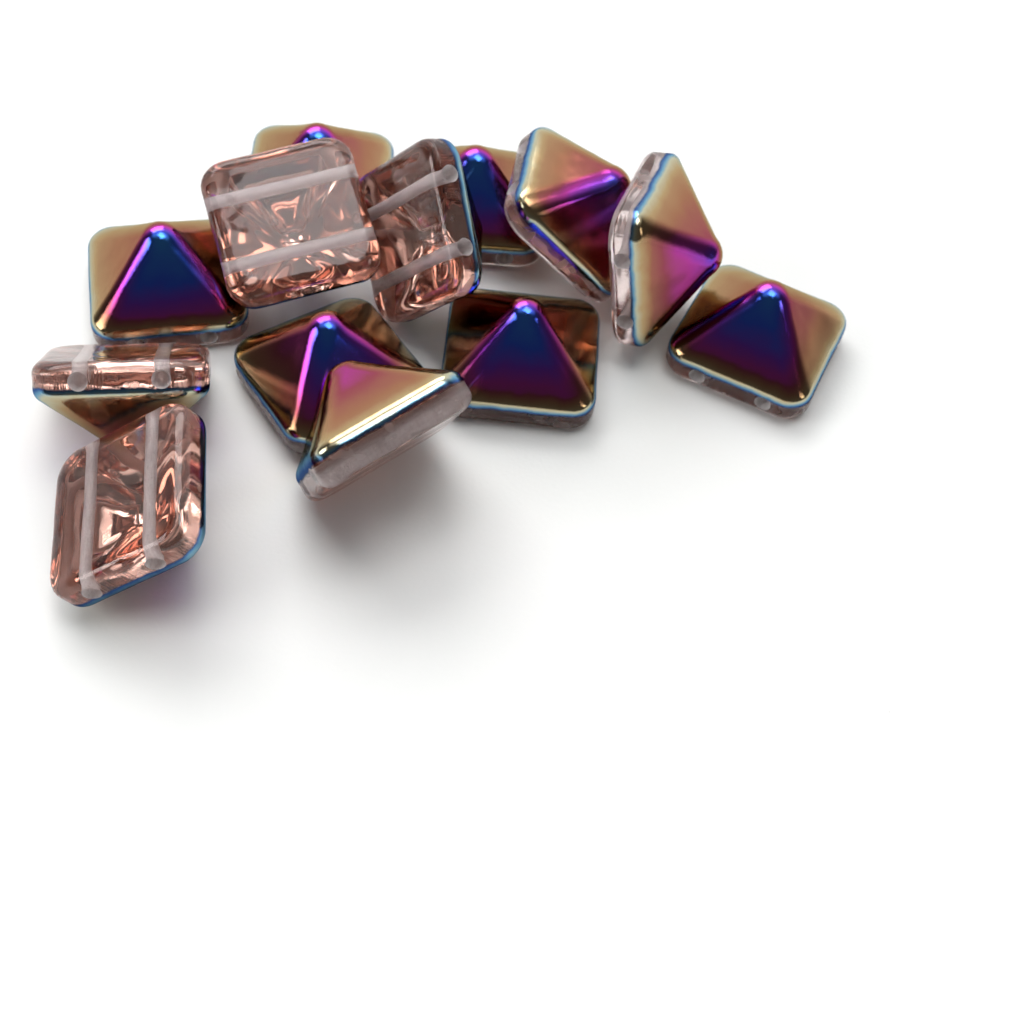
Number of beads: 13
